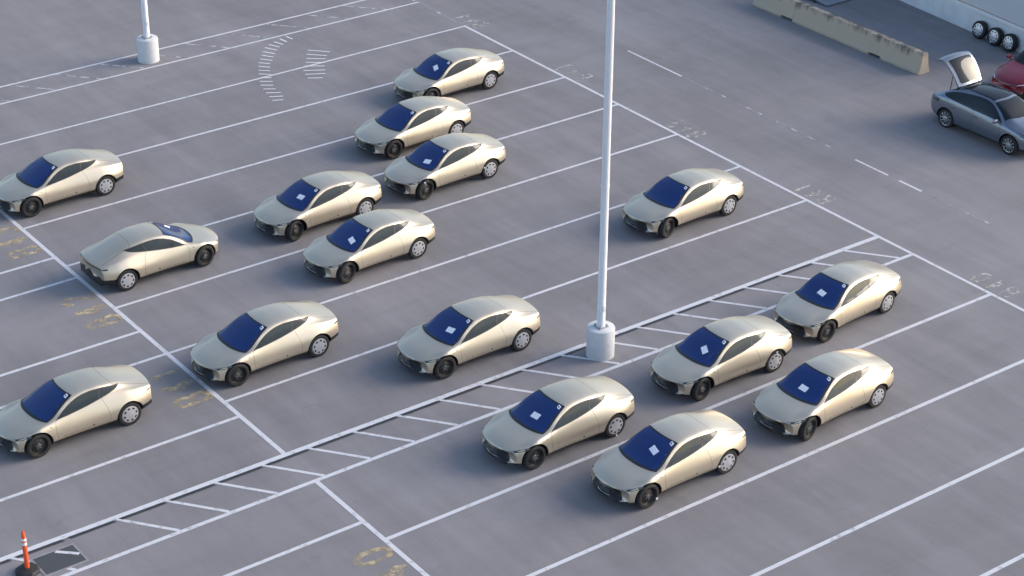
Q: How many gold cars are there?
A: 16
